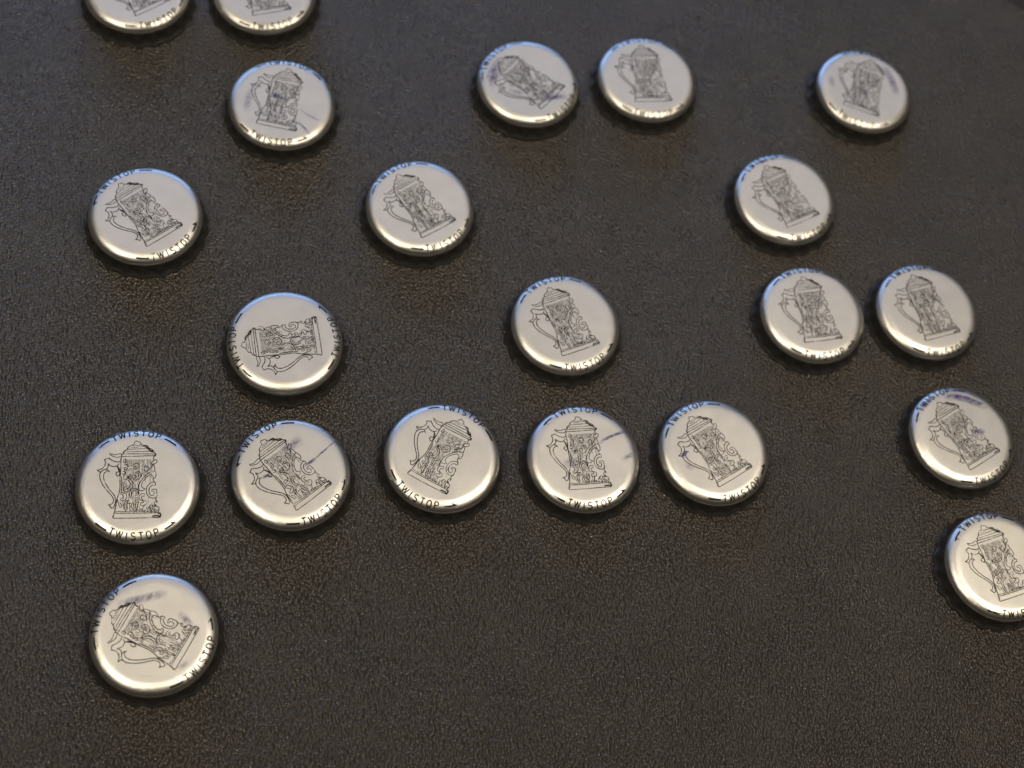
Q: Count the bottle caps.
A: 21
